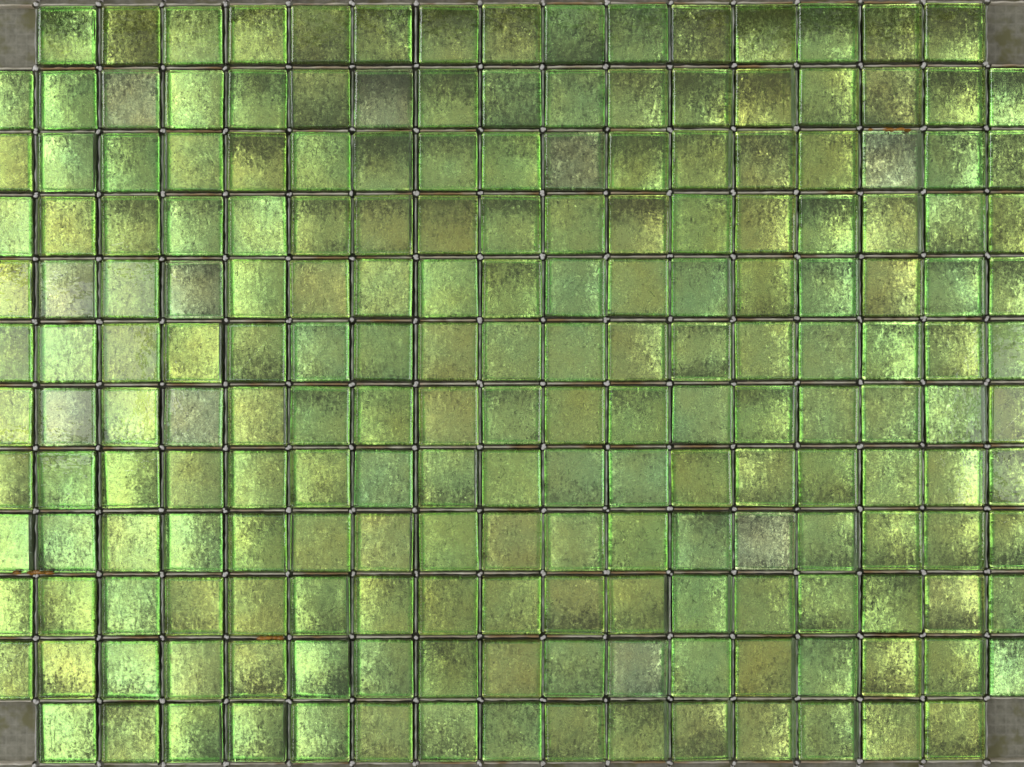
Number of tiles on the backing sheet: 200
